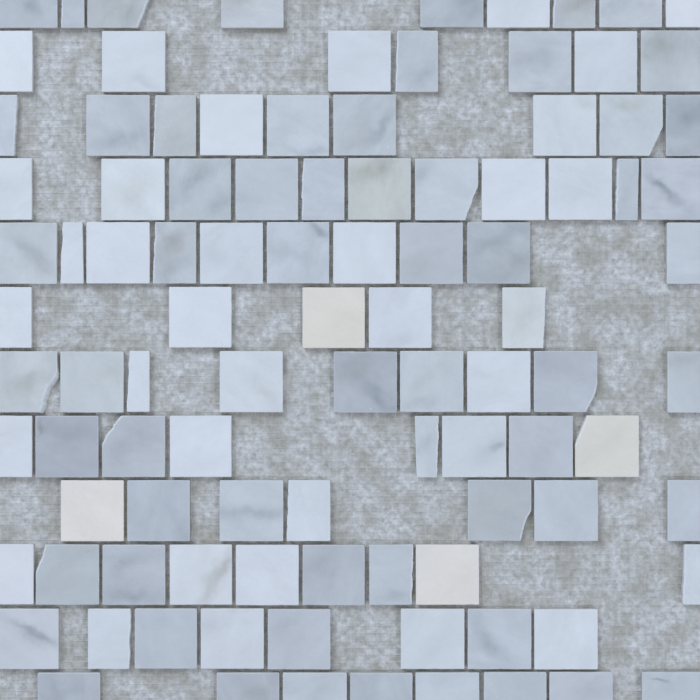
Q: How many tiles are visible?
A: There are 100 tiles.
